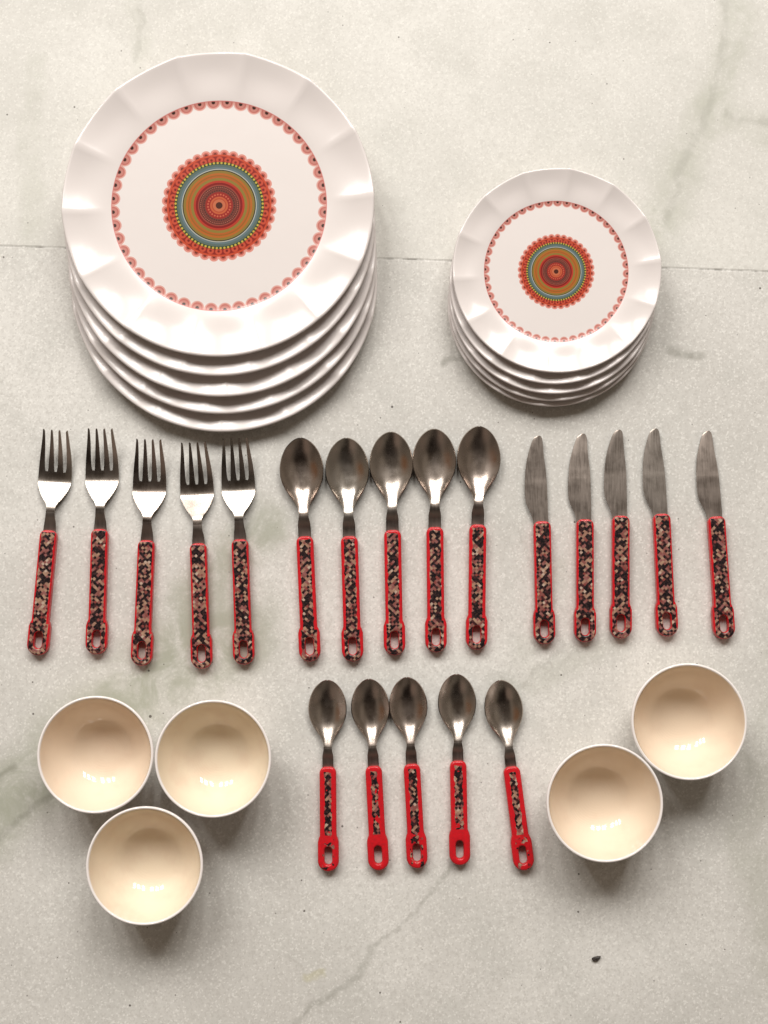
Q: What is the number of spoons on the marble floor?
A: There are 10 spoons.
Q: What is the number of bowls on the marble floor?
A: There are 5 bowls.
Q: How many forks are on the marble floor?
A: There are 5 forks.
